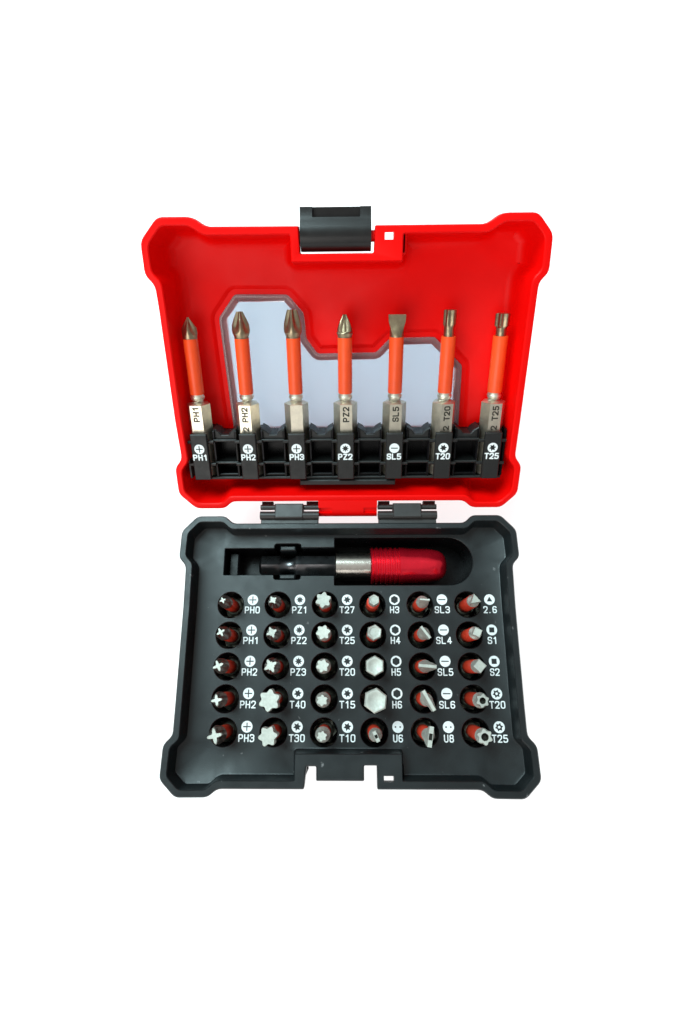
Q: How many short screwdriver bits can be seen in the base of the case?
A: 30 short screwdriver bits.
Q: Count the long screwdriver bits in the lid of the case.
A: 7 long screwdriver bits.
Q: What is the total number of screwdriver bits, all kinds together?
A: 37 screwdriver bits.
